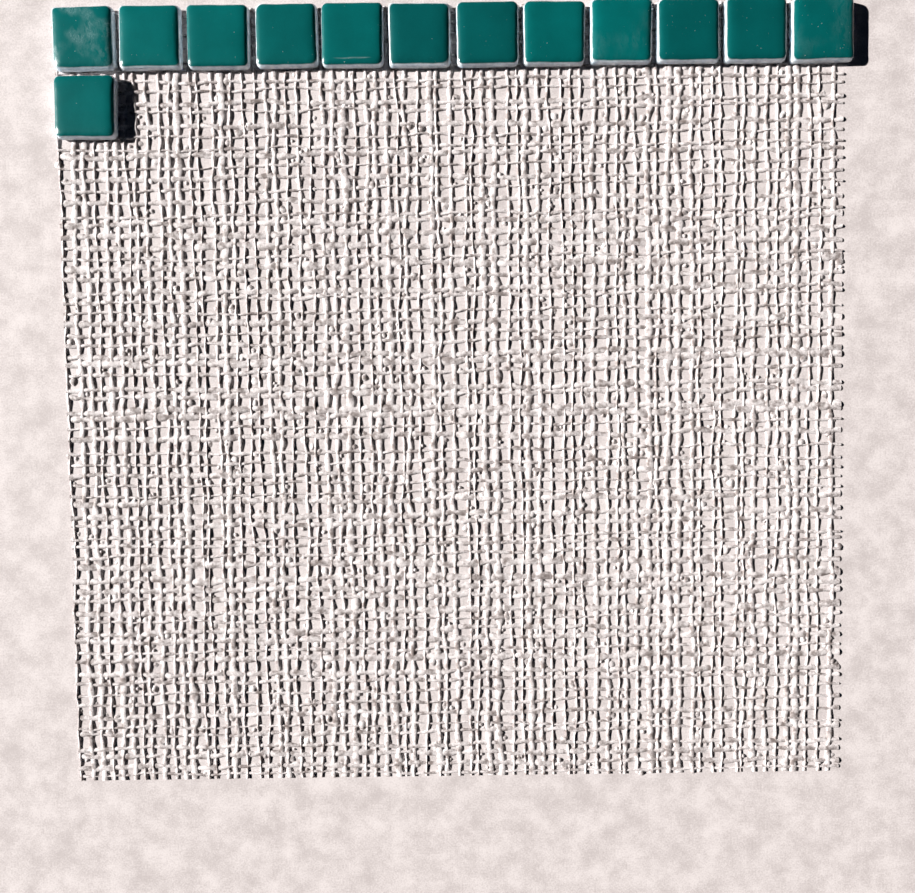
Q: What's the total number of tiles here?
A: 13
